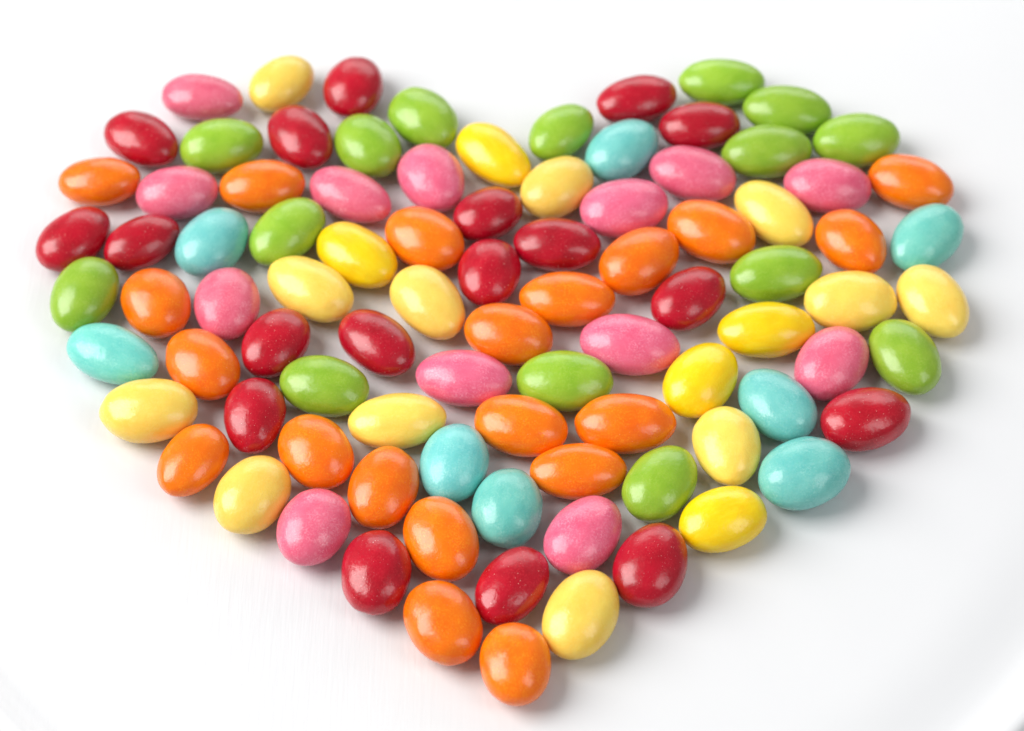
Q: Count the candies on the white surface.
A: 91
